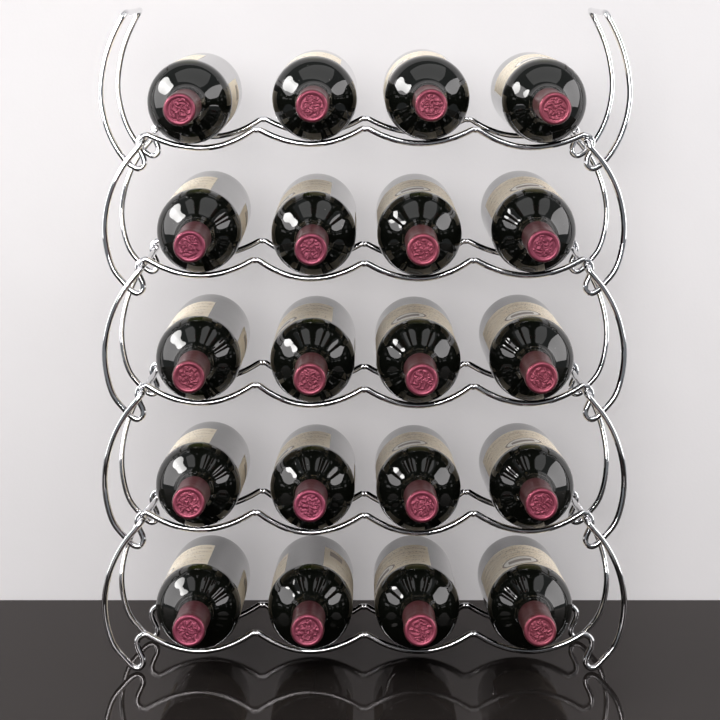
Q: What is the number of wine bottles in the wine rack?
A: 20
